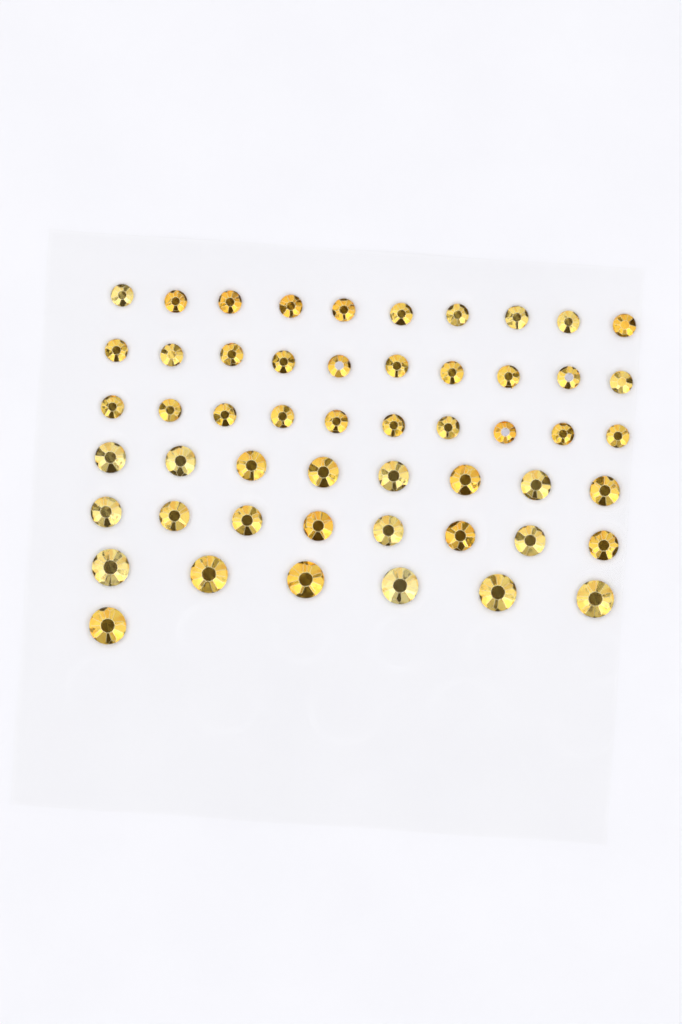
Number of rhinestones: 53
